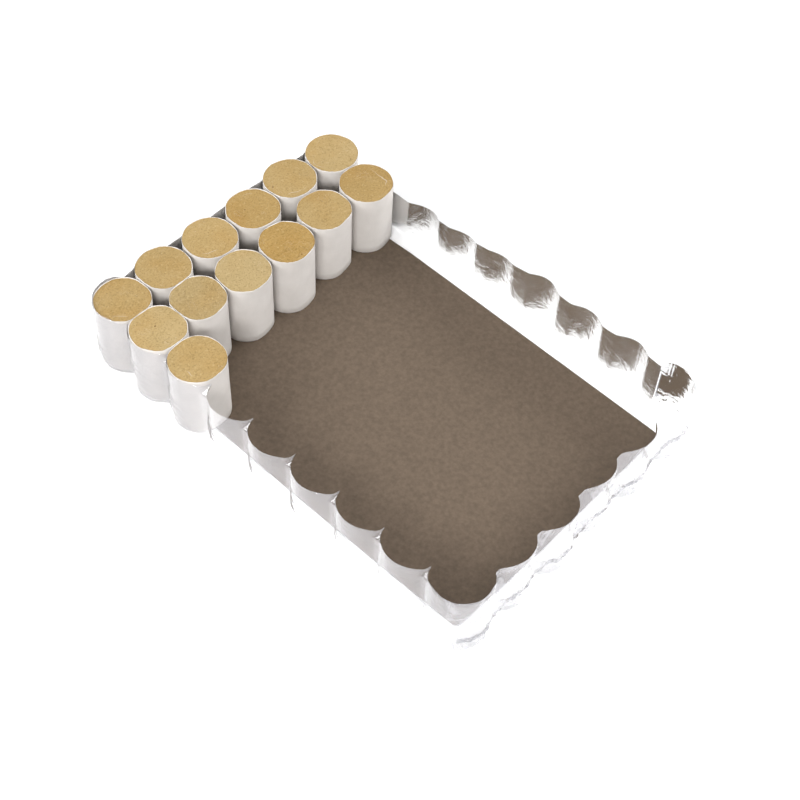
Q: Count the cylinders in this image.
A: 13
